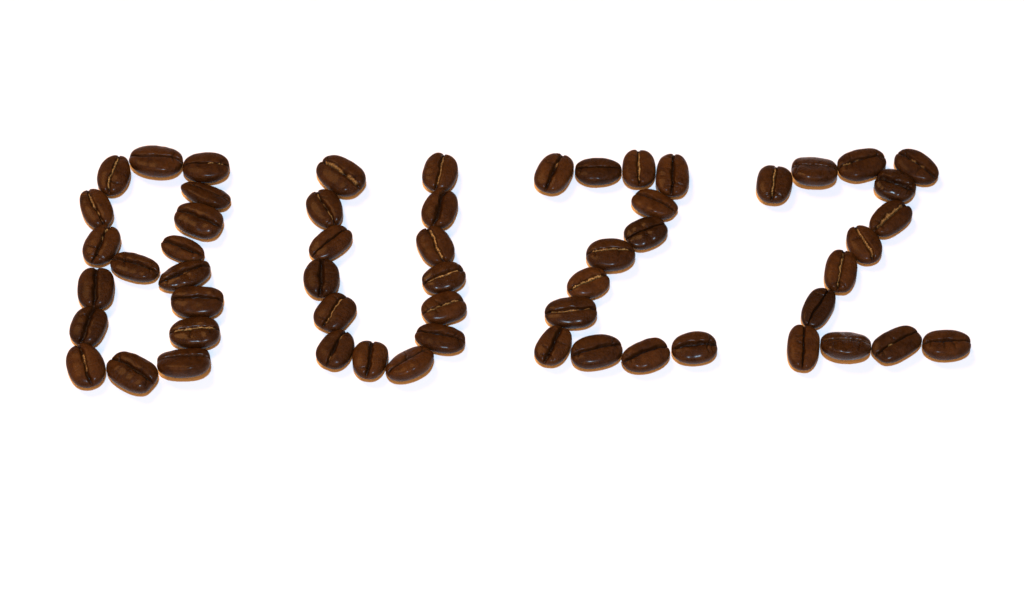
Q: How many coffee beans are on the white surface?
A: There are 57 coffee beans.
